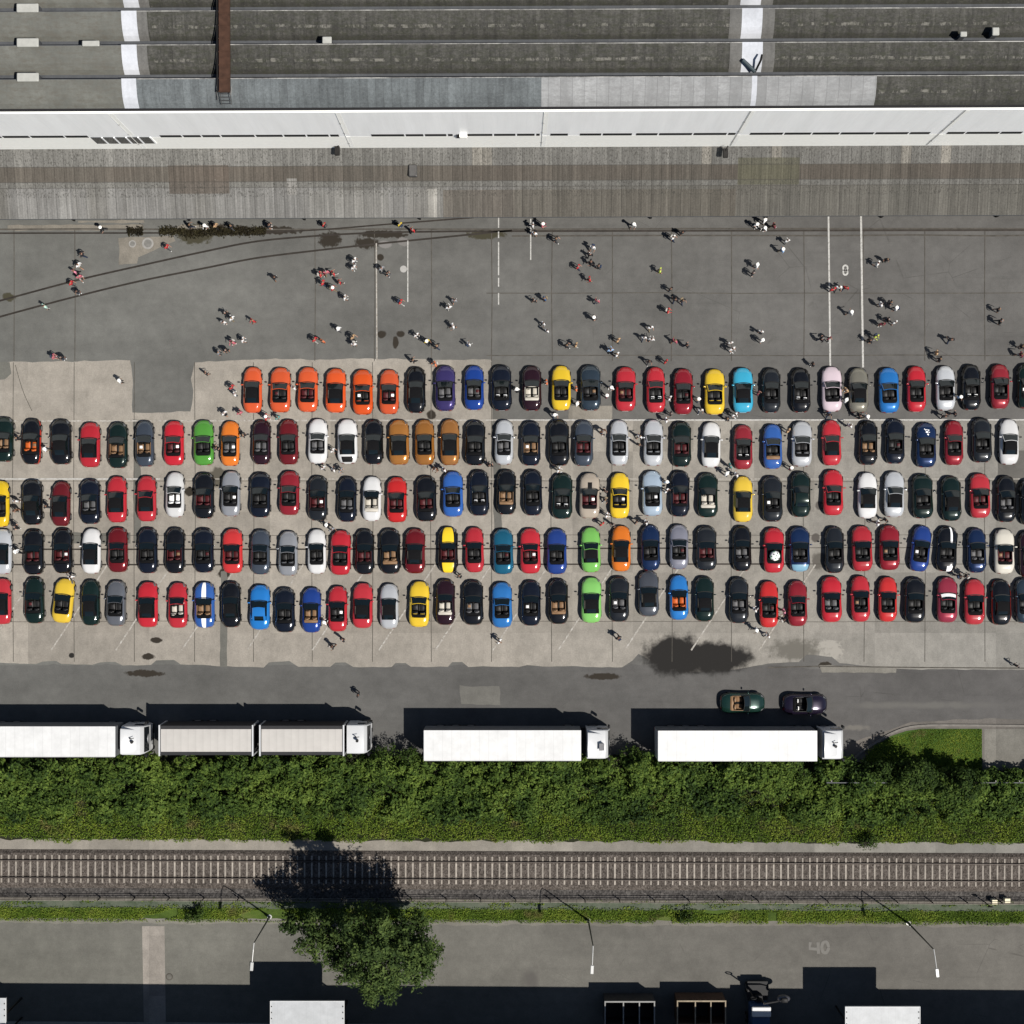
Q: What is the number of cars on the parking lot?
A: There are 177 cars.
